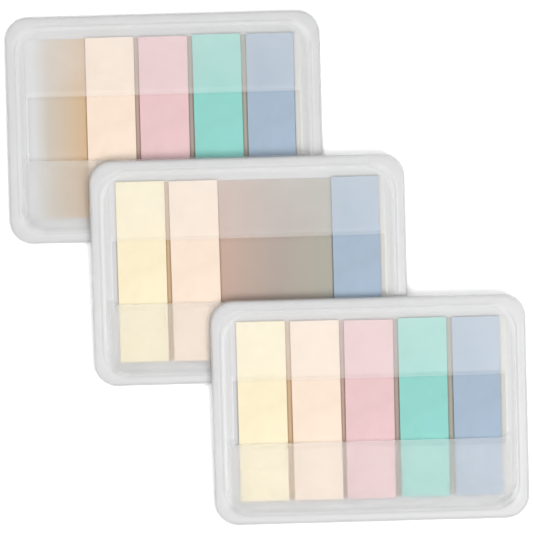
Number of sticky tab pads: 12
